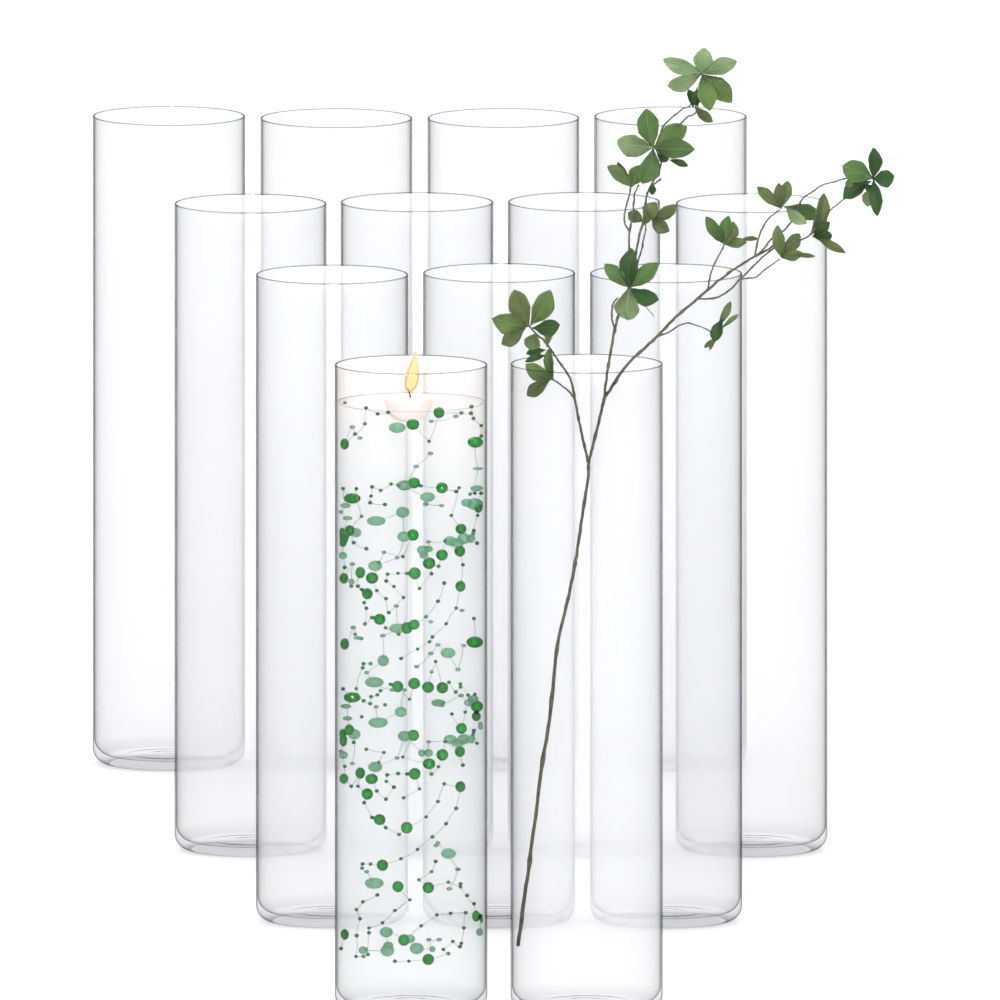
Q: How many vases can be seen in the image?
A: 13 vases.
